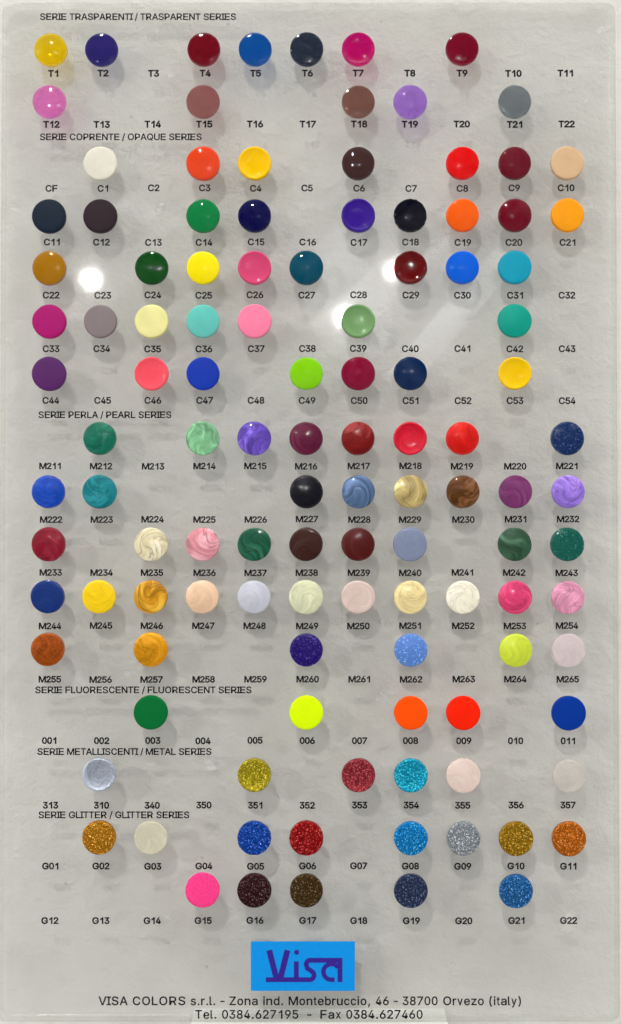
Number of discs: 116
